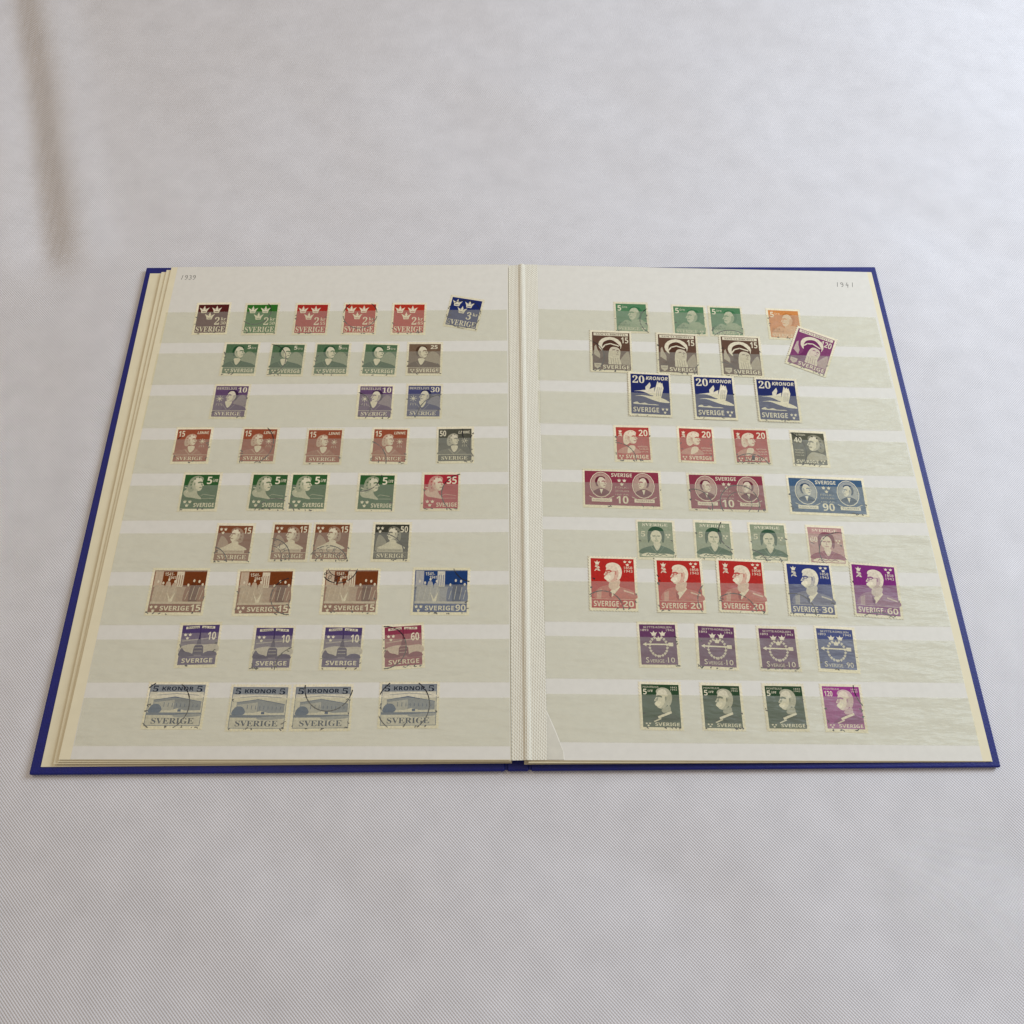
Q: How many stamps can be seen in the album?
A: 75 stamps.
